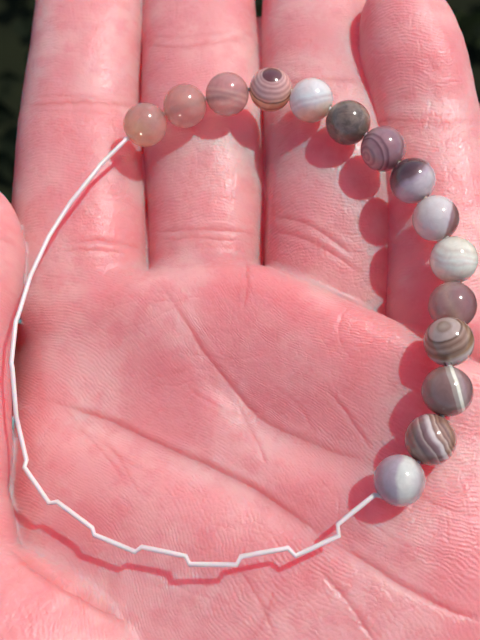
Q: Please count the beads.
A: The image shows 15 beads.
